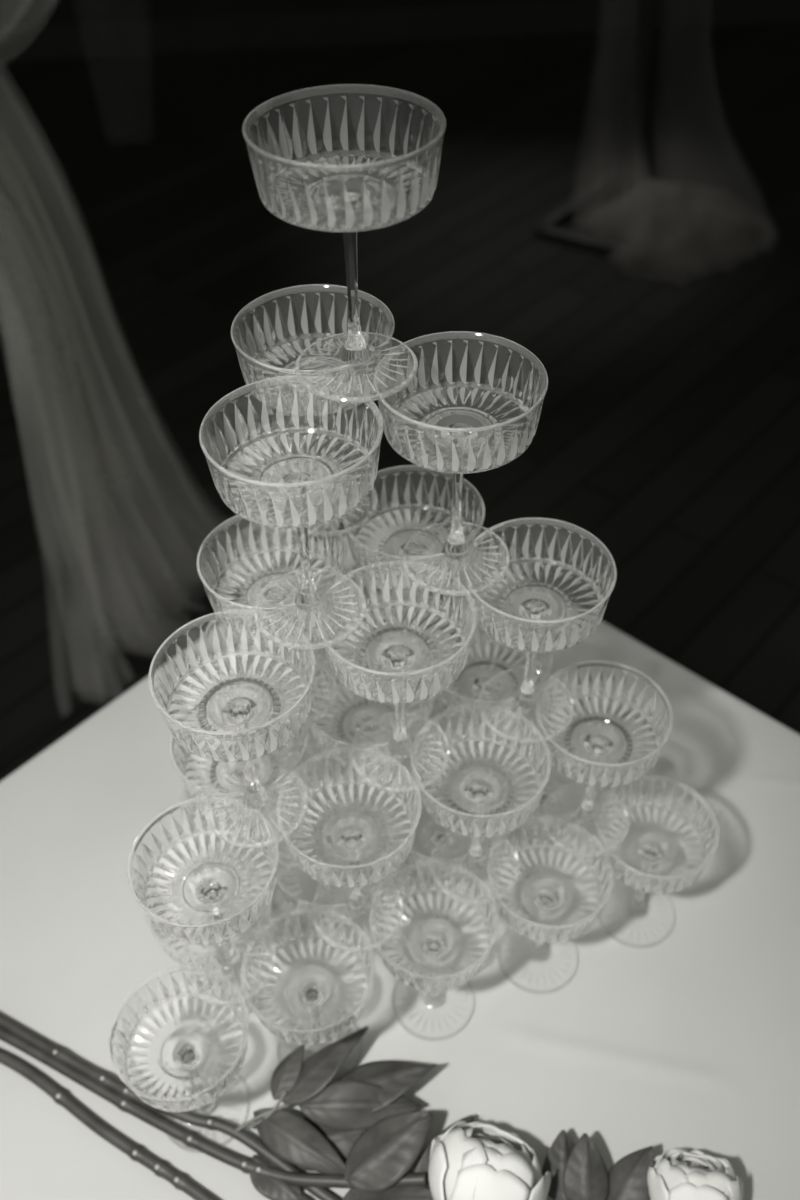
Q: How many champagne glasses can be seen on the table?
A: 35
